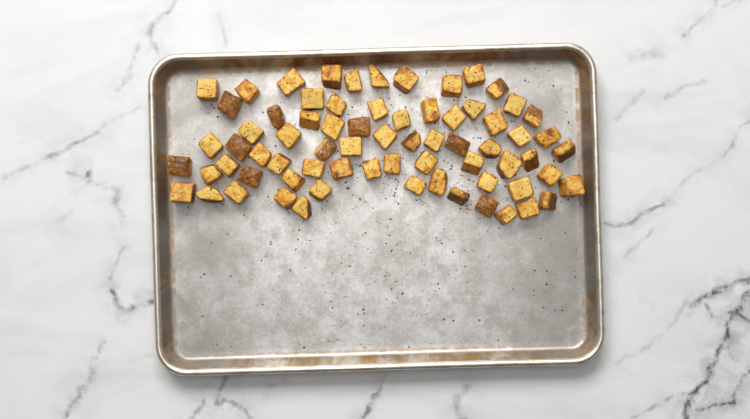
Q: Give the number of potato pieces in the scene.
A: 71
